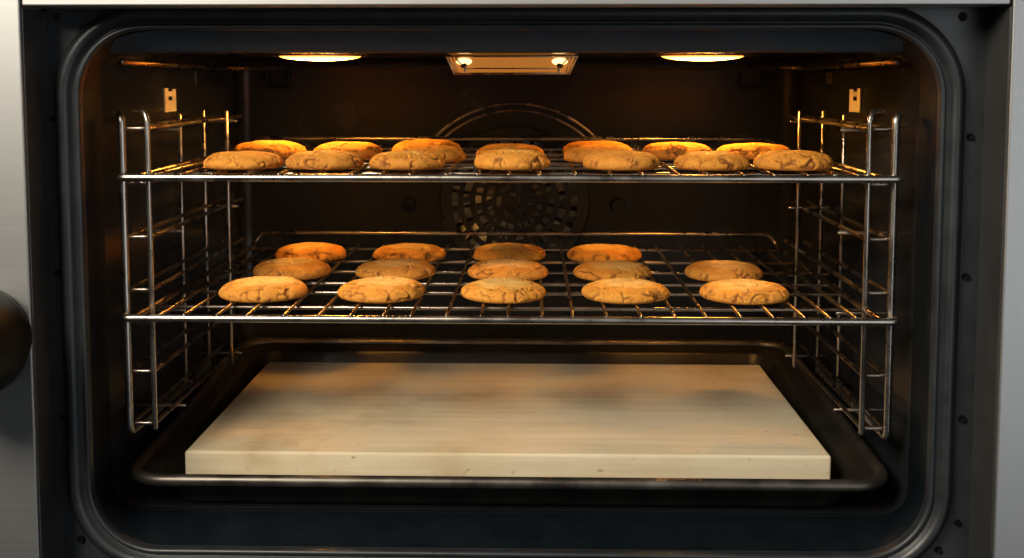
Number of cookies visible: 30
